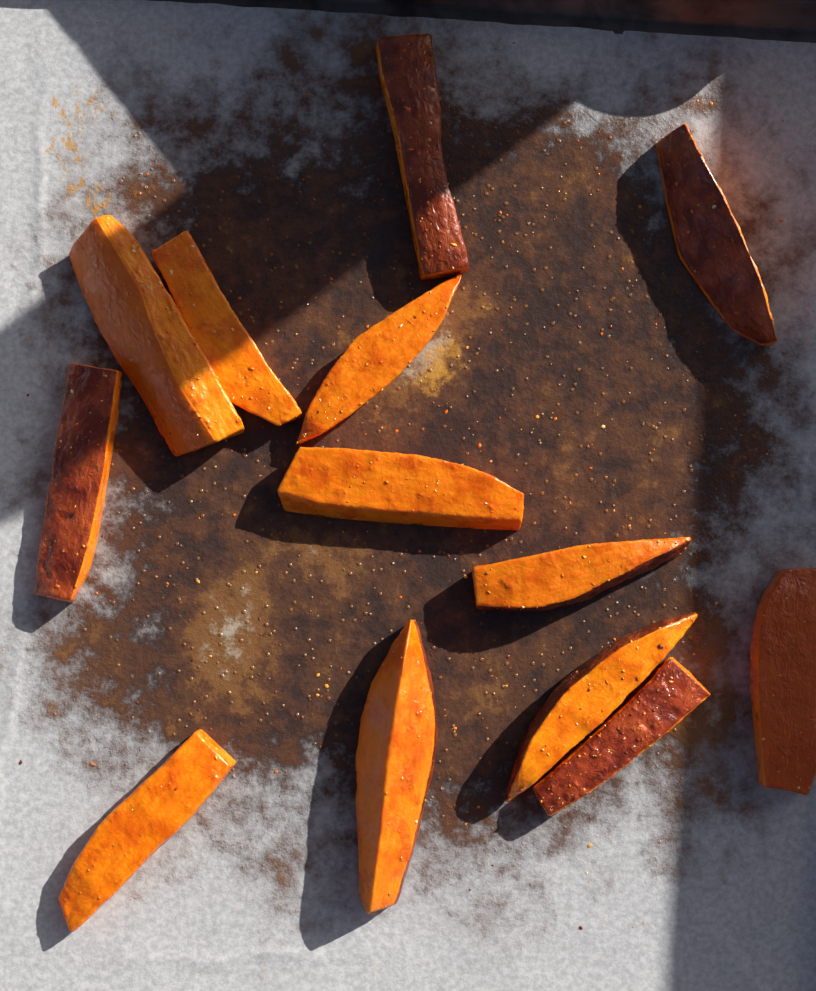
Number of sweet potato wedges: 13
